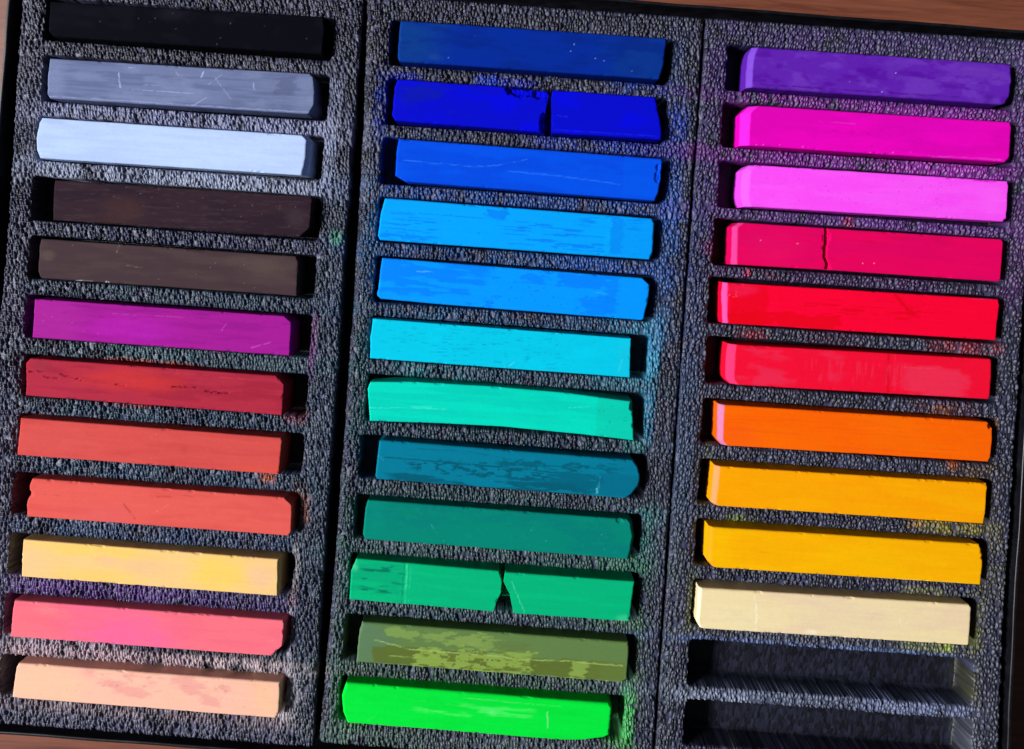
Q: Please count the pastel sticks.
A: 34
